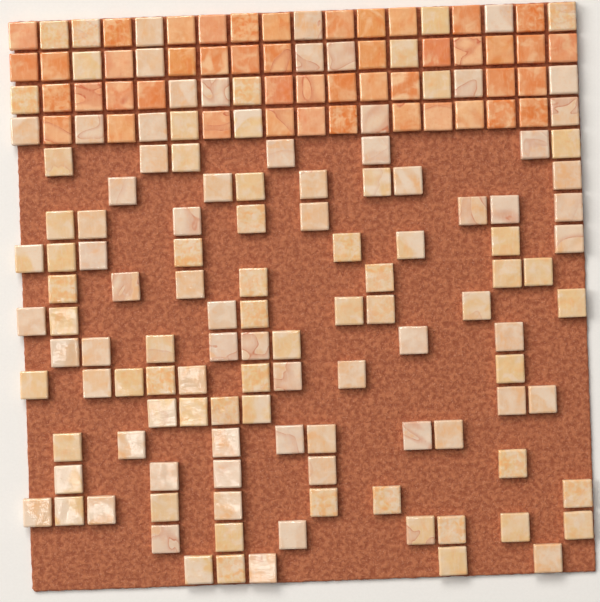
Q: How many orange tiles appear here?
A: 46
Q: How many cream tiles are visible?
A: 126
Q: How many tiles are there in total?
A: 172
